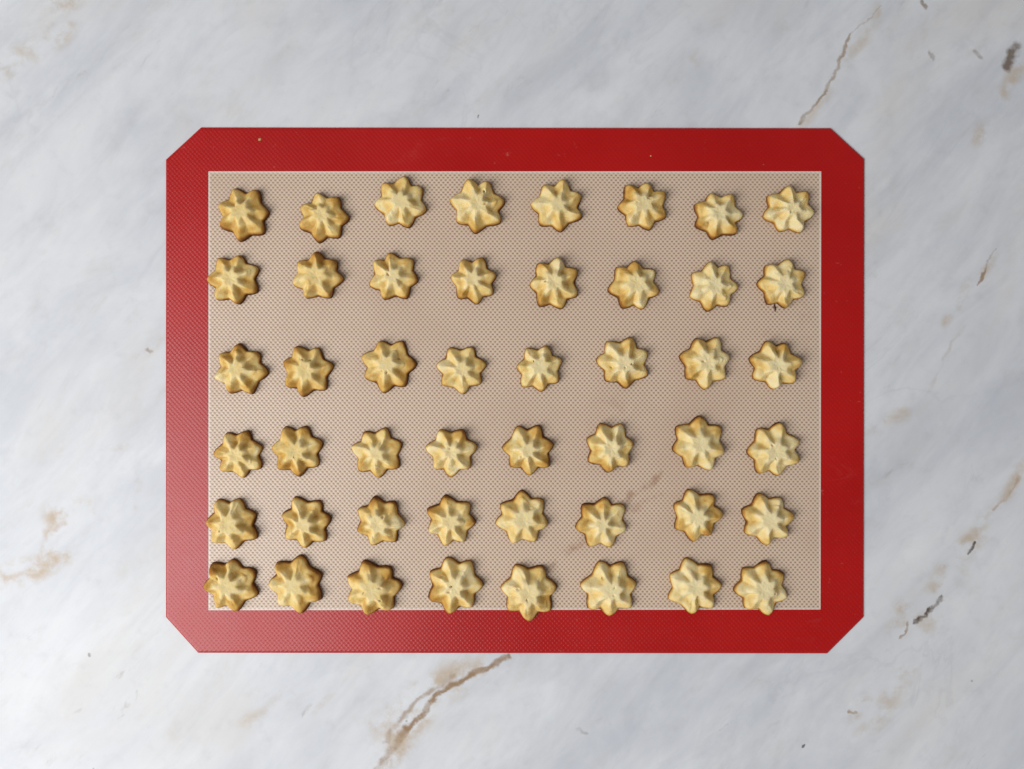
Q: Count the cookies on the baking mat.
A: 48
